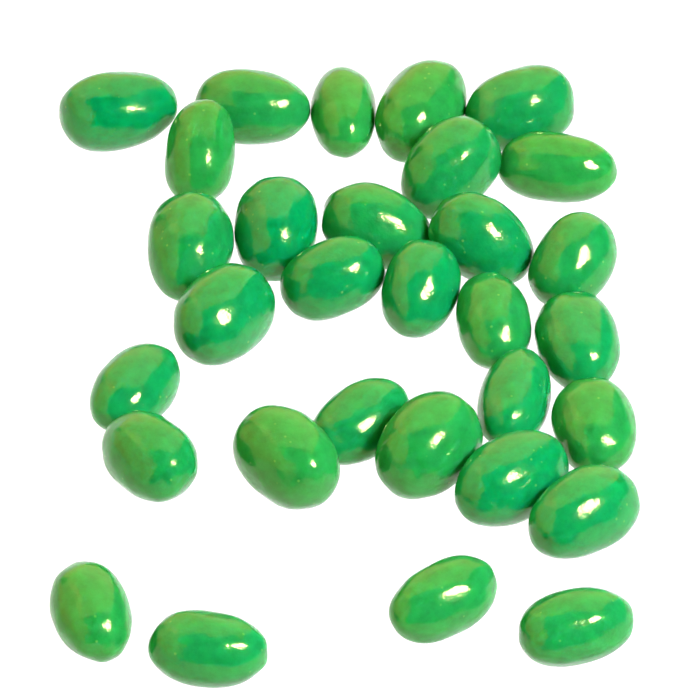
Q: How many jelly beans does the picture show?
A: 31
